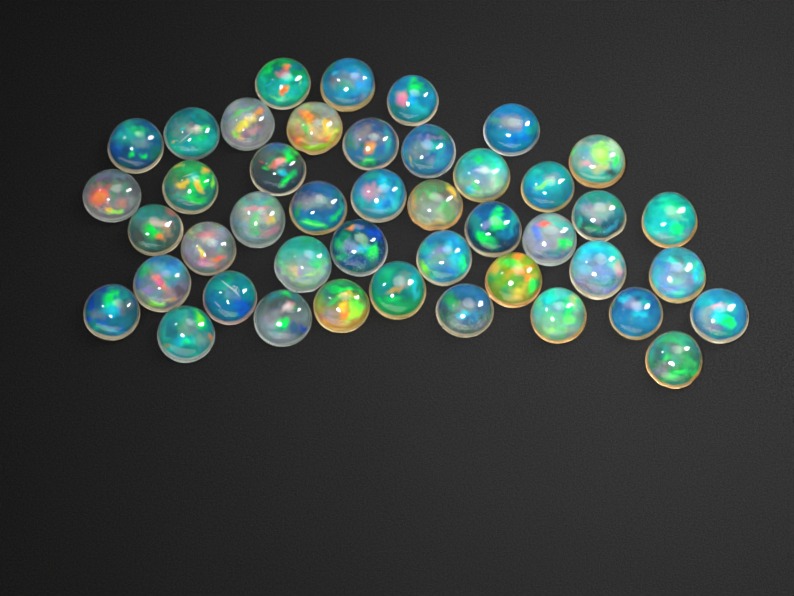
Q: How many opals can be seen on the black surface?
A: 44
